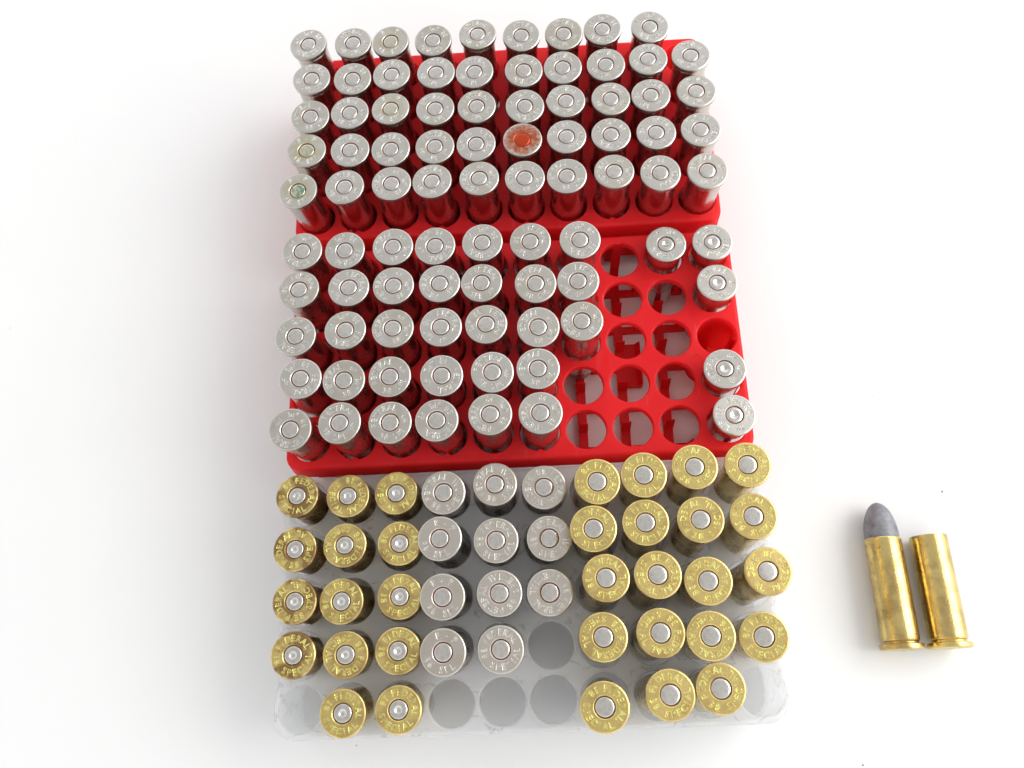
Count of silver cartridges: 98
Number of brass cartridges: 35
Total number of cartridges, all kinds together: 133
